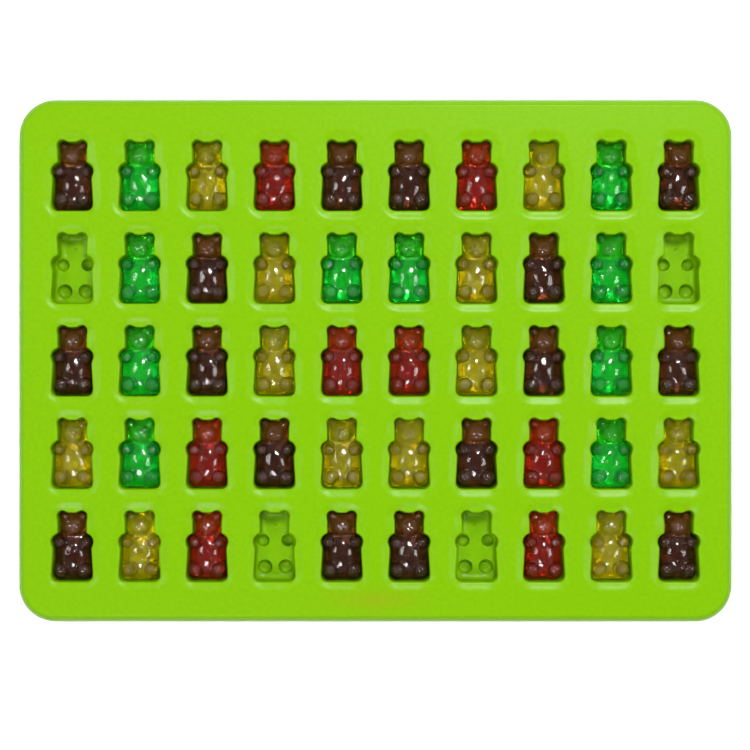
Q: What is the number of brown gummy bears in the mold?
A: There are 16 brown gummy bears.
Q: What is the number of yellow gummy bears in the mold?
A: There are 12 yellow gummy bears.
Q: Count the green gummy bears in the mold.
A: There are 10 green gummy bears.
